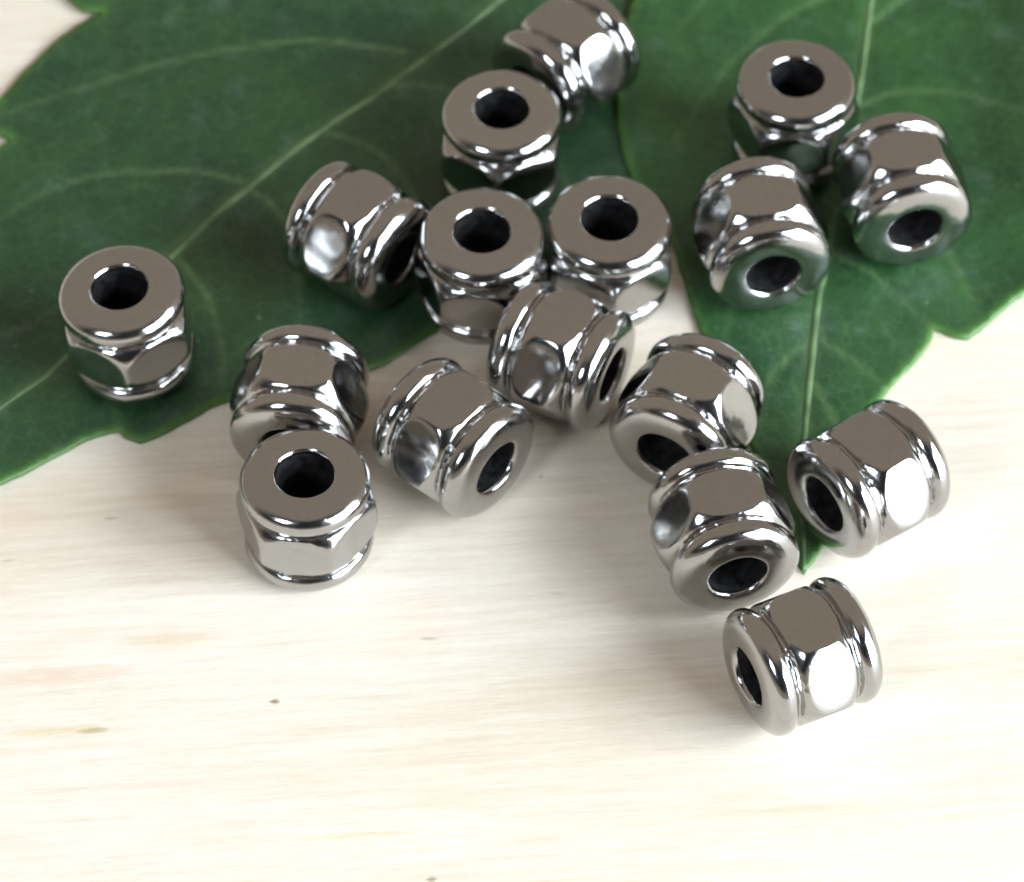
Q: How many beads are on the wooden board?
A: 17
